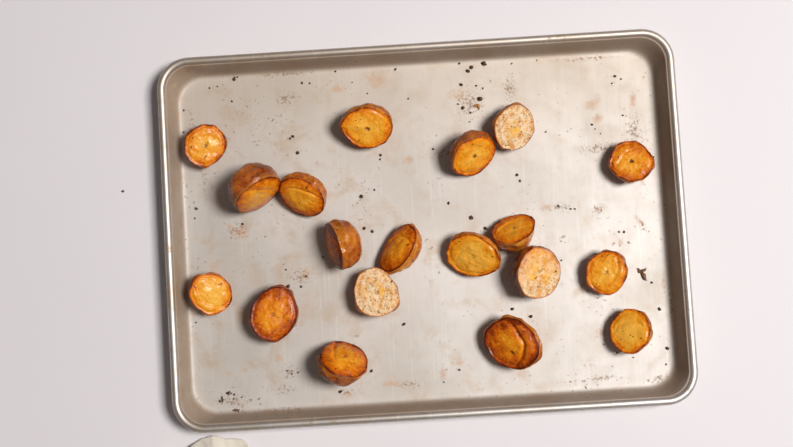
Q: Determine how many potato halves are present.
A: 19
